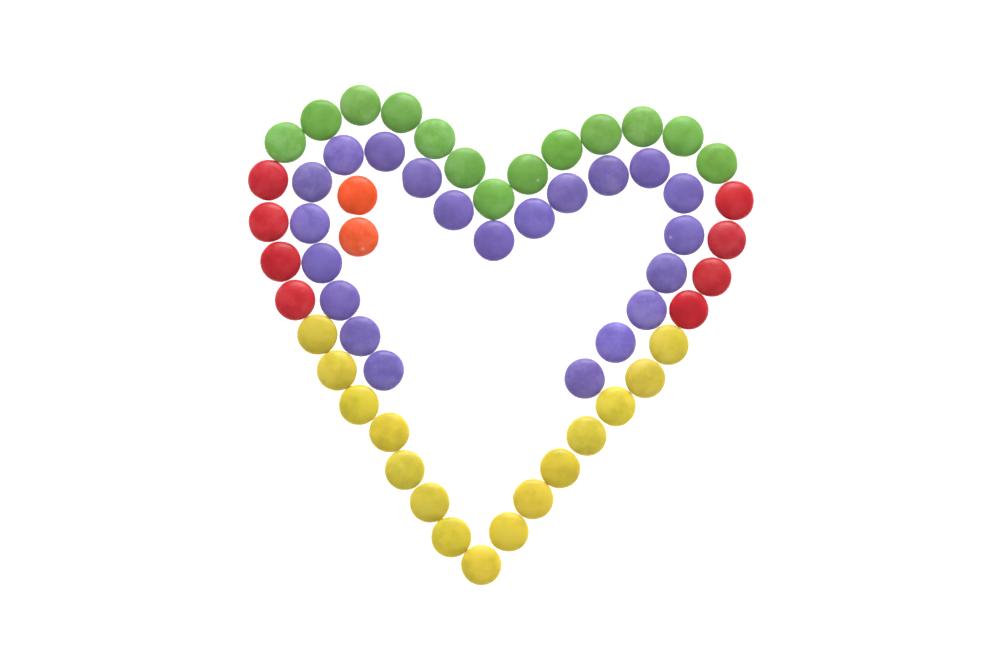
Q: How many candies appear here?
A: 59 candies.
